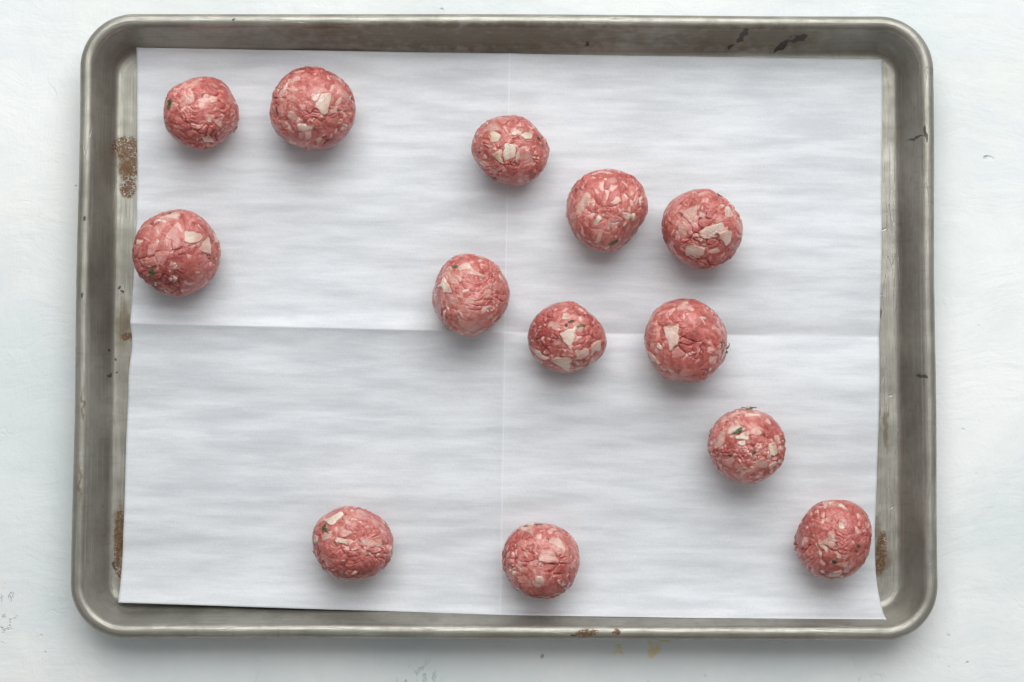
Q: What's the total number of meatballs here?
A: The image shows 13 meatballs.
